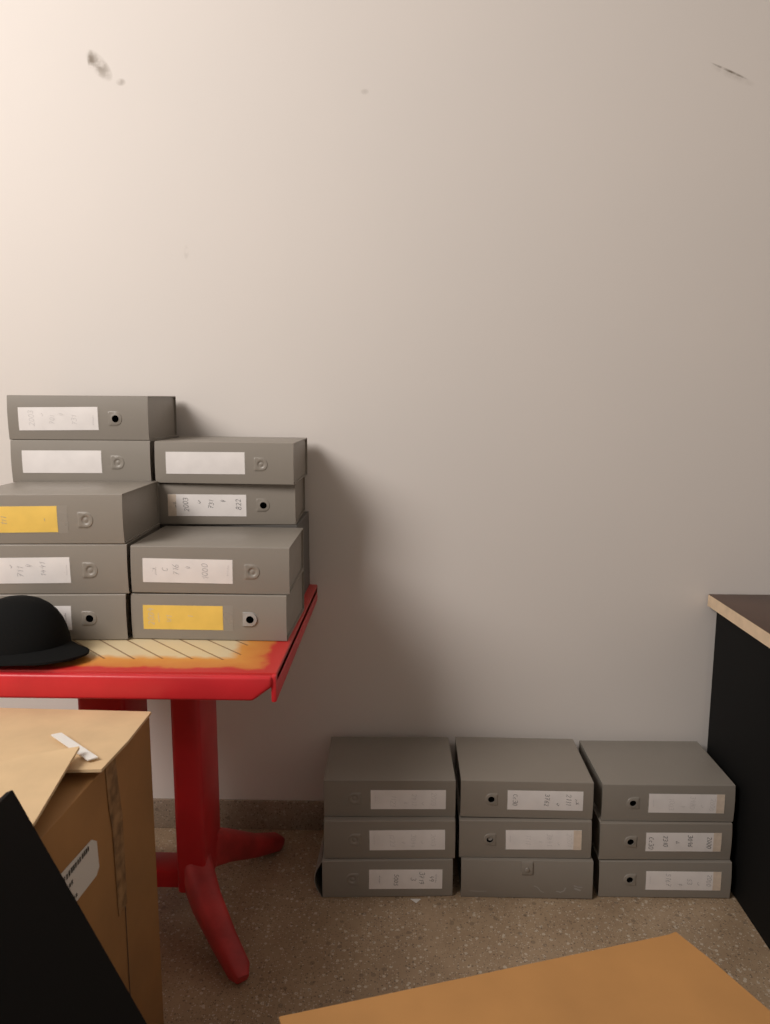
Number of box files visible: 18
